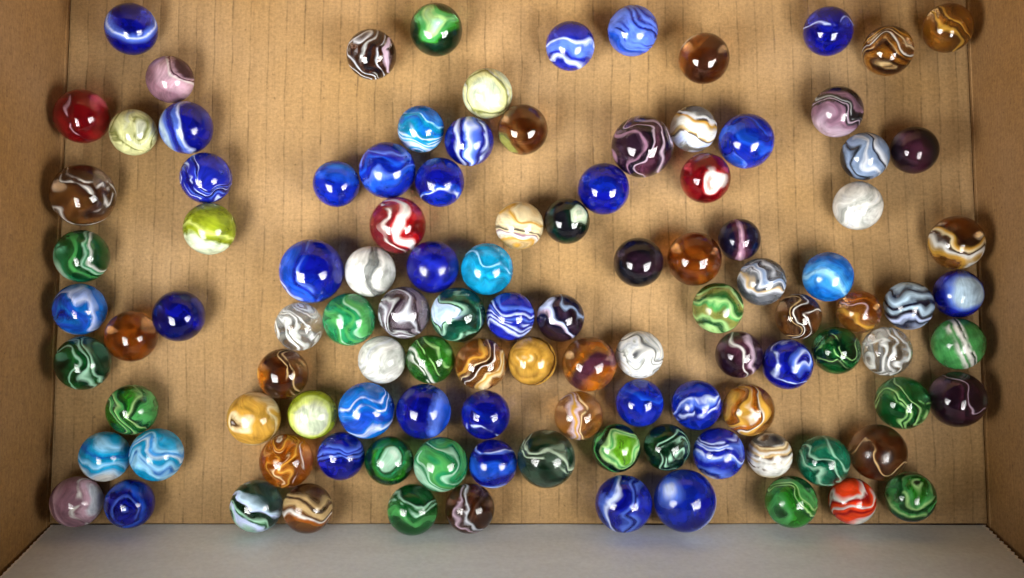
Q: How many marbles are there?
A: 110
